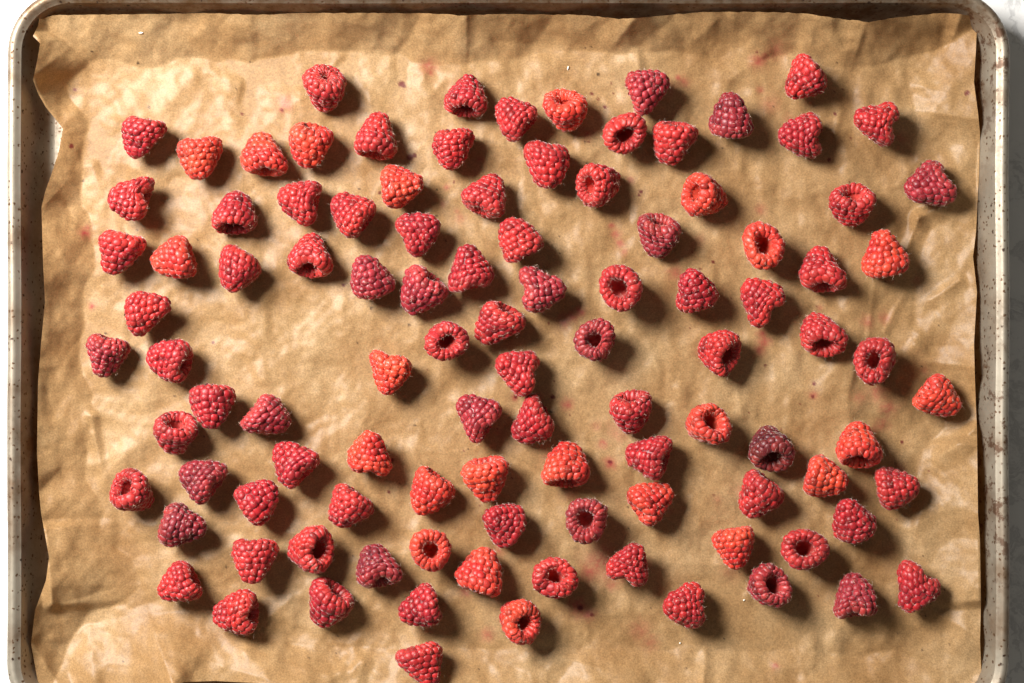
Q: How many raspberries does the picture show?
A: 103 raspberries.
